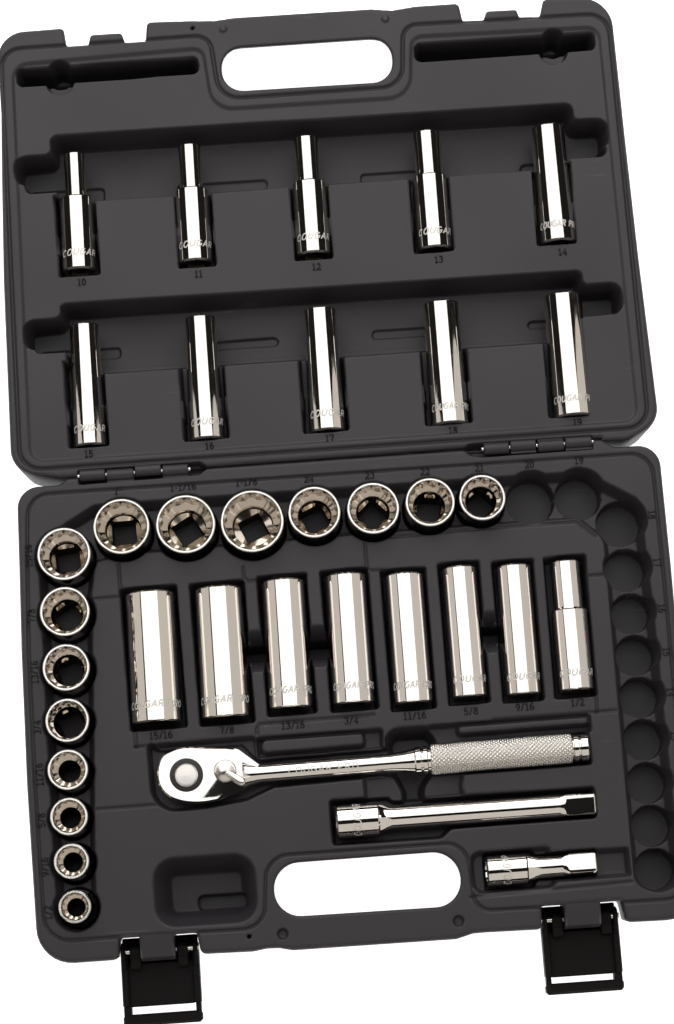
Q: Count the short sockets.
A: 15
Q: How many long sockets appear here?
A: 18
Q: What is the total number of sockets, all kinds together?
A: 33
